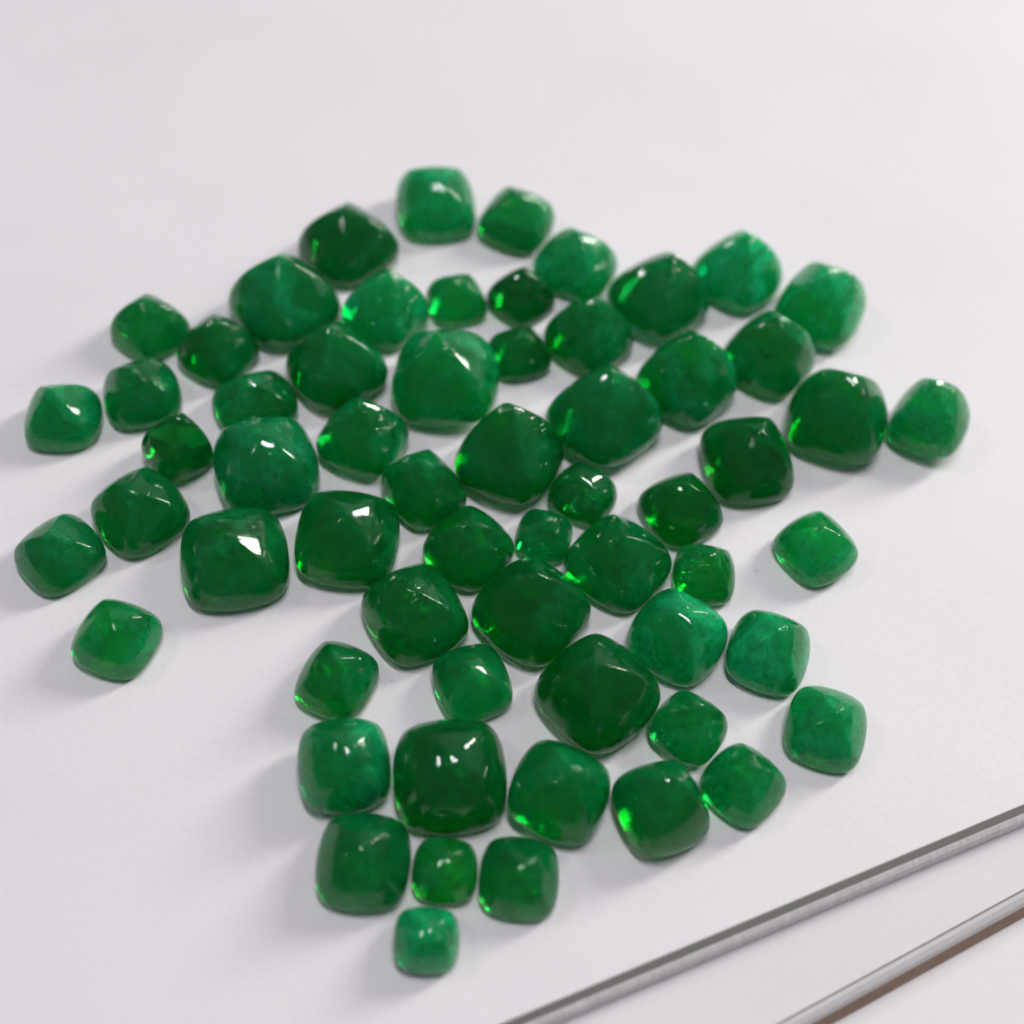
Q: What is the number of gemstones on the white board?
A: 61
